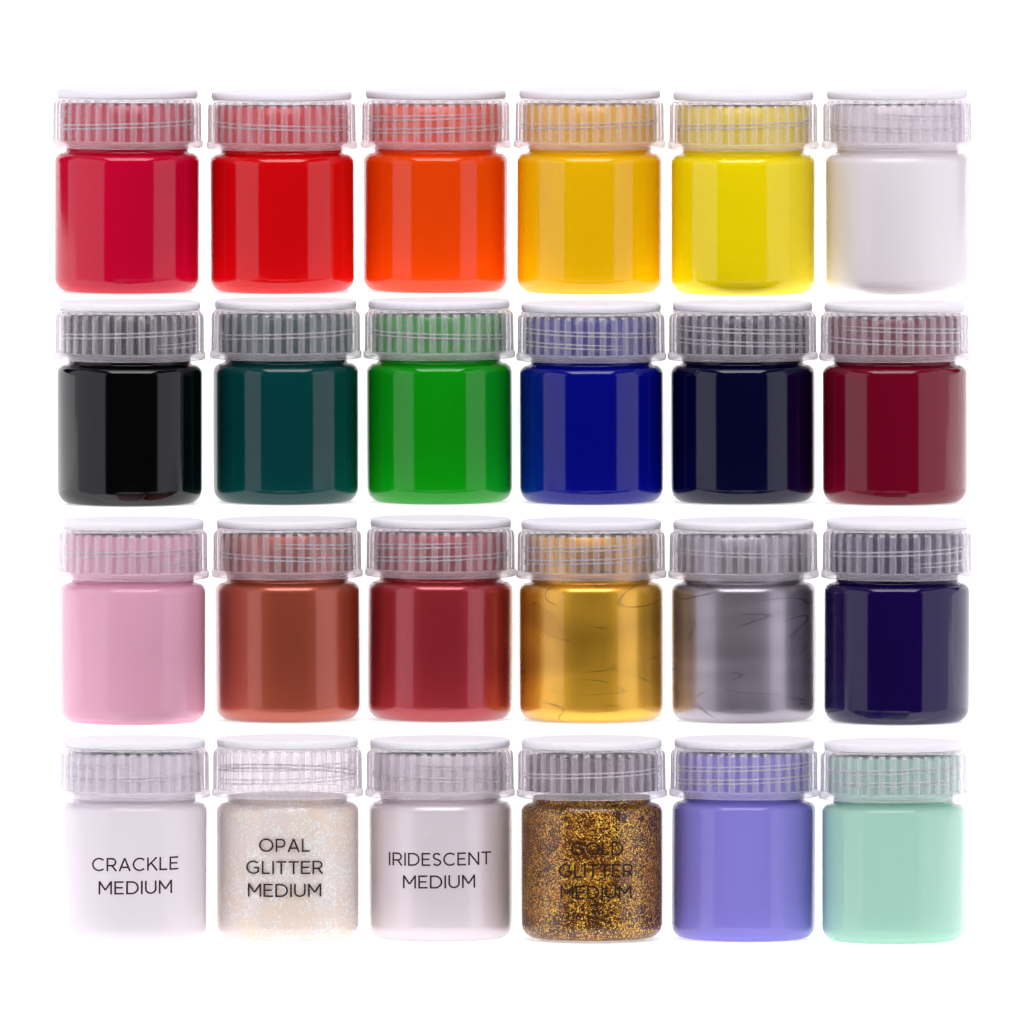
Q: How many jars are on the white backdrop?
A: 24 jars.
